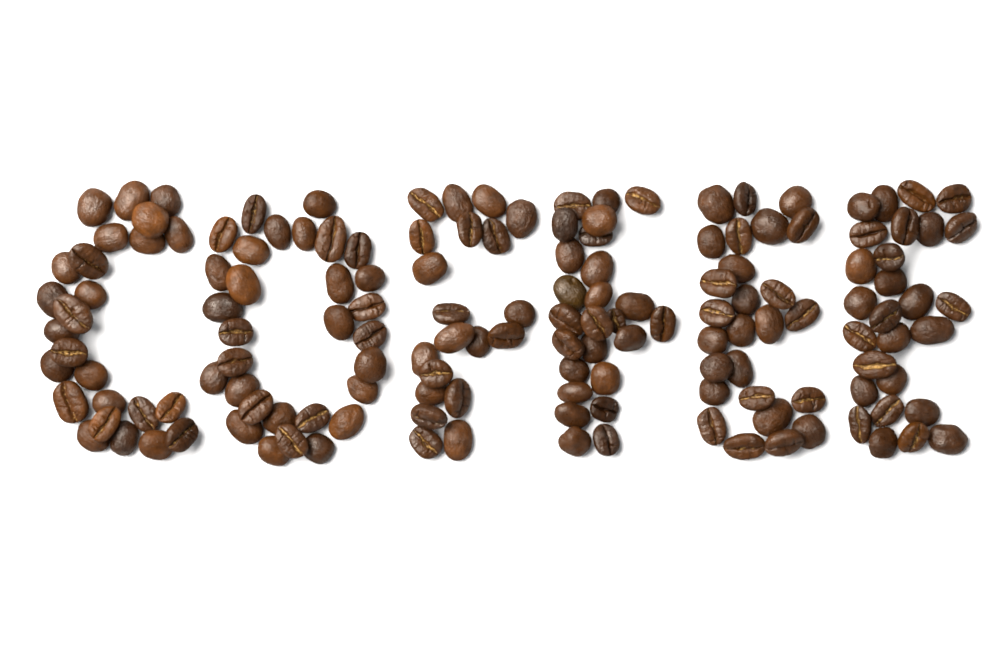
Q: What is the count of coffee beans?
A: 153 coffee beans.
